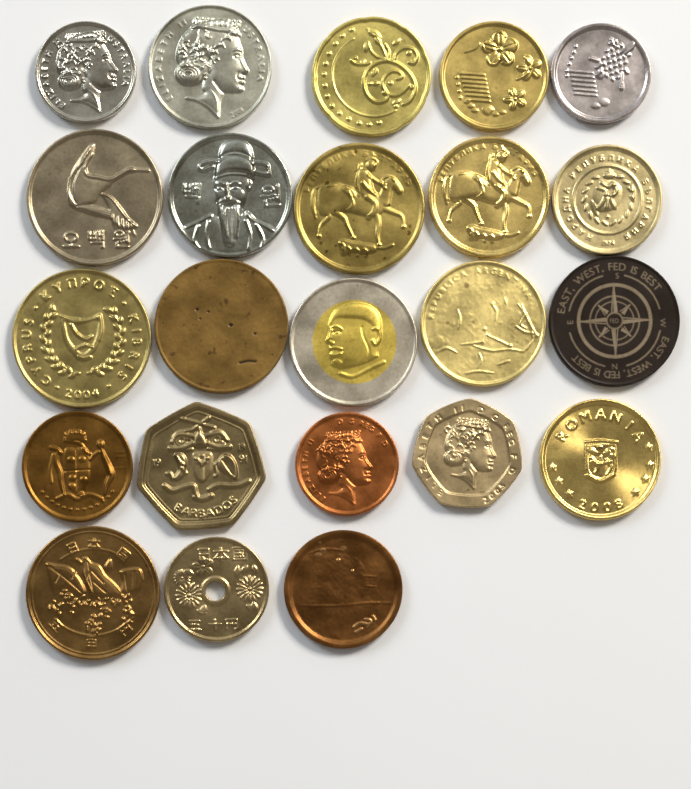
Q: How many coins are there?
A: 23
